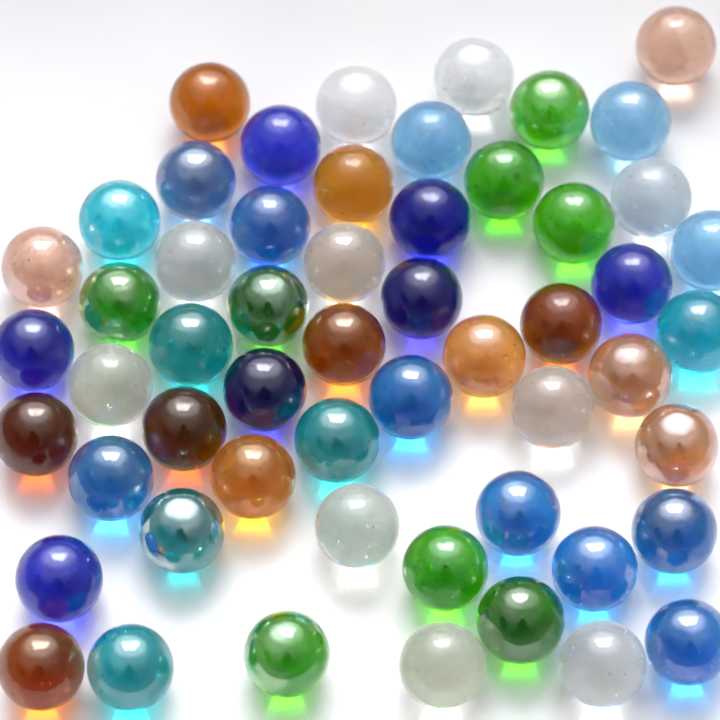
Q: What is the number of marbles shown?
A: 55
